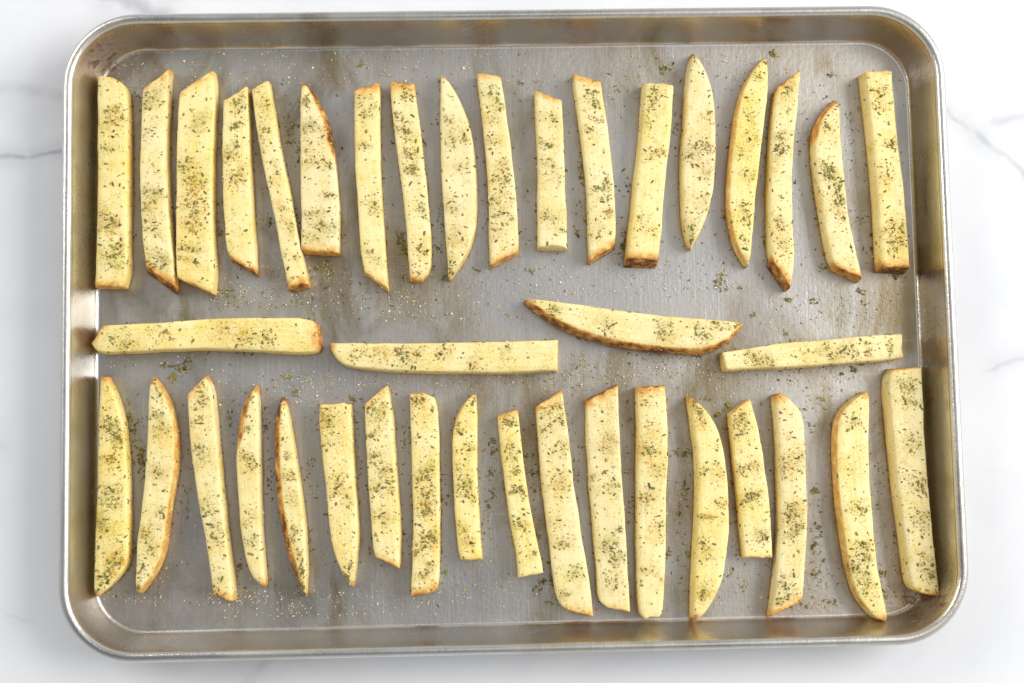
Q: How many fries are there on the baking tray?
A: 40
